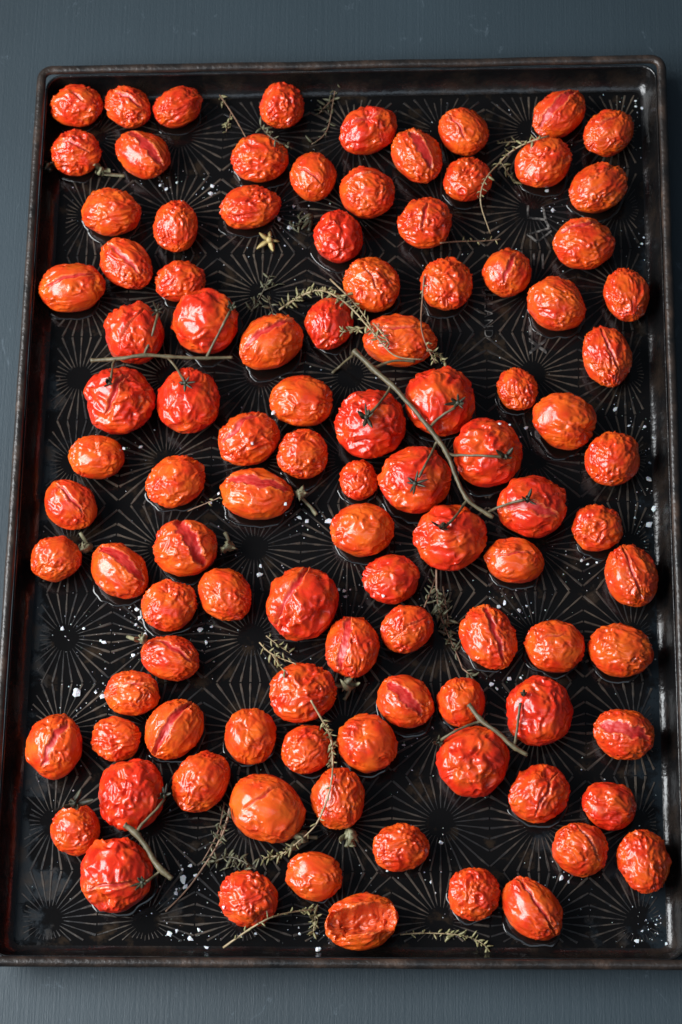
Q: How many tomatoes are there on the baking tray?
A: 102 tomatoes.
